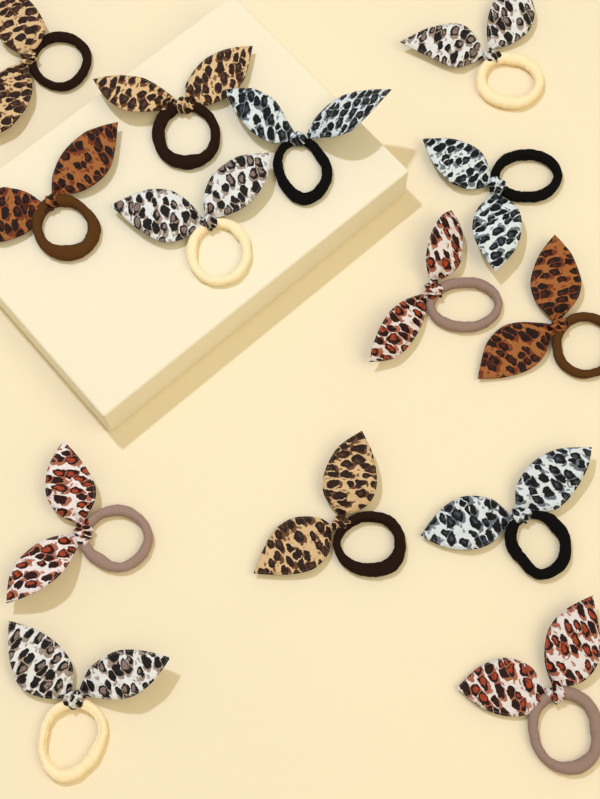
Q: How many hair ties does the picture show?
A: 14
